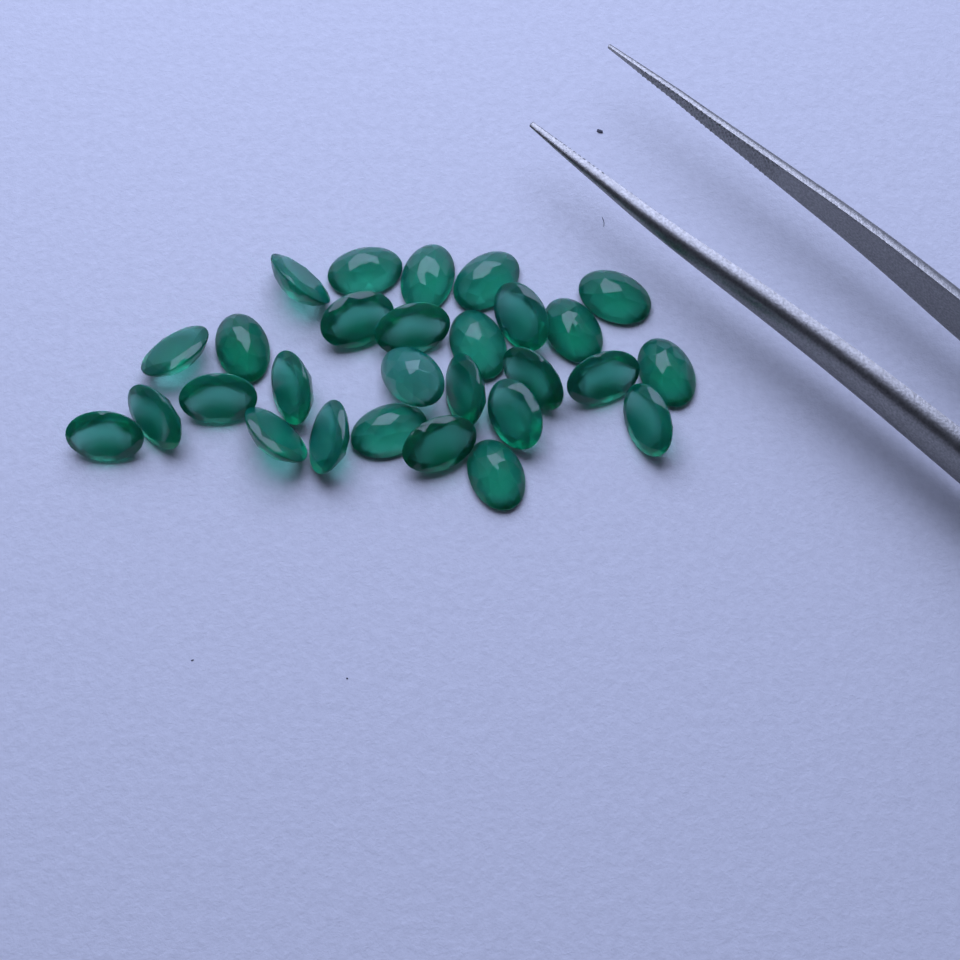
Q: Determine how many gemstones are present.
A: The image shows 28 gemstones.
